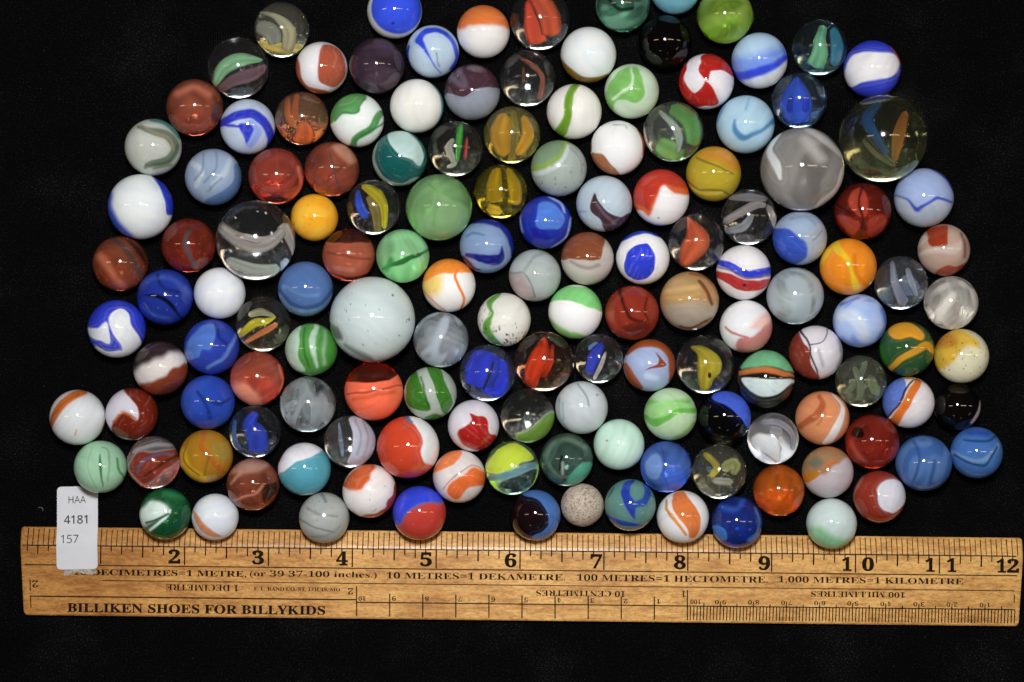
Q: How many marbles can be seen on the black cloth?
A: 143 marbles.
